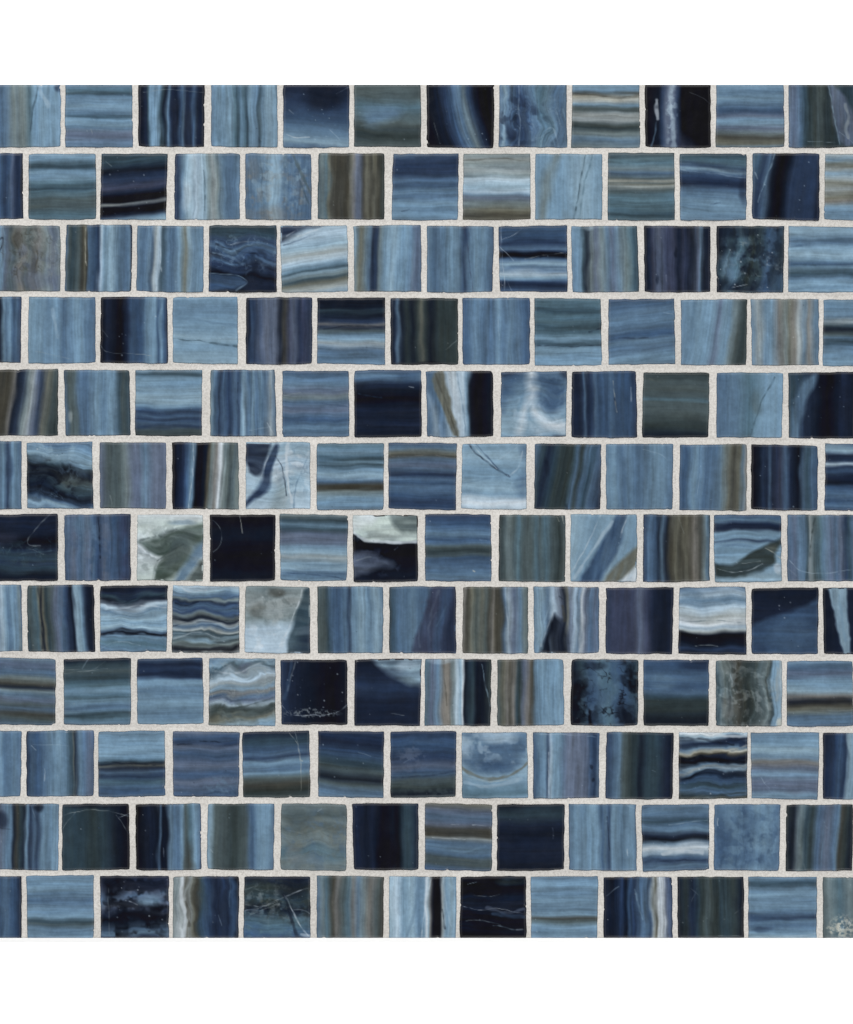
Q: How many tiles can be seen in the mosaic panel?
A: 150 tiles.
